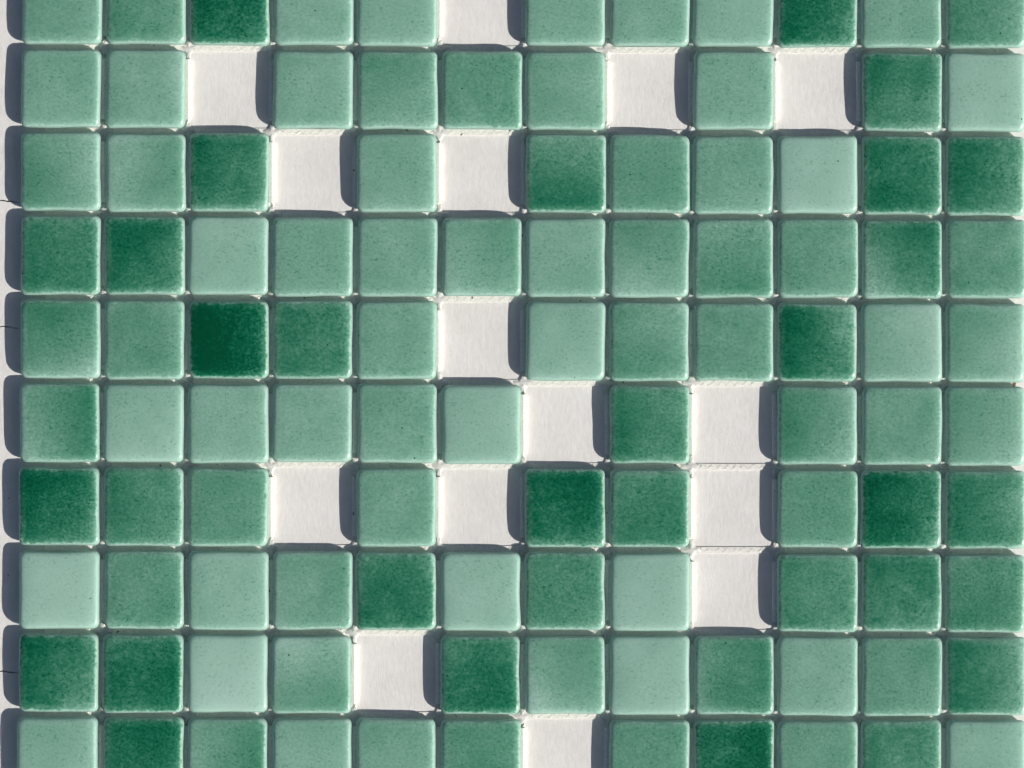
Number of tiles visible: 105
